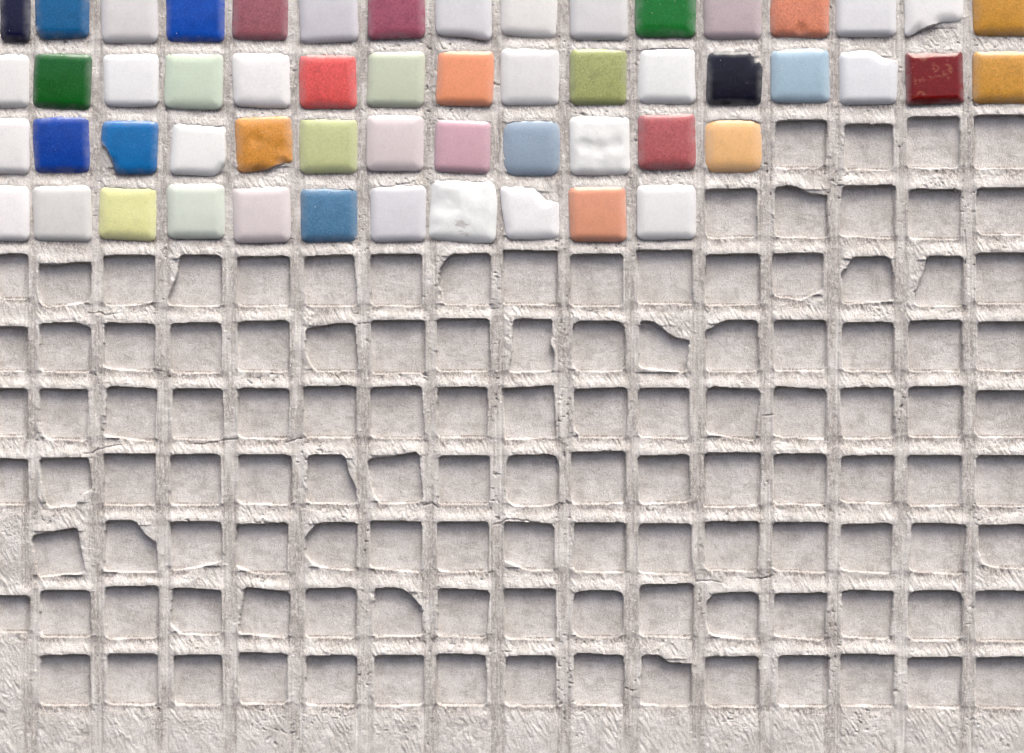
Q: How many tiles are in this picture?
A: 55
